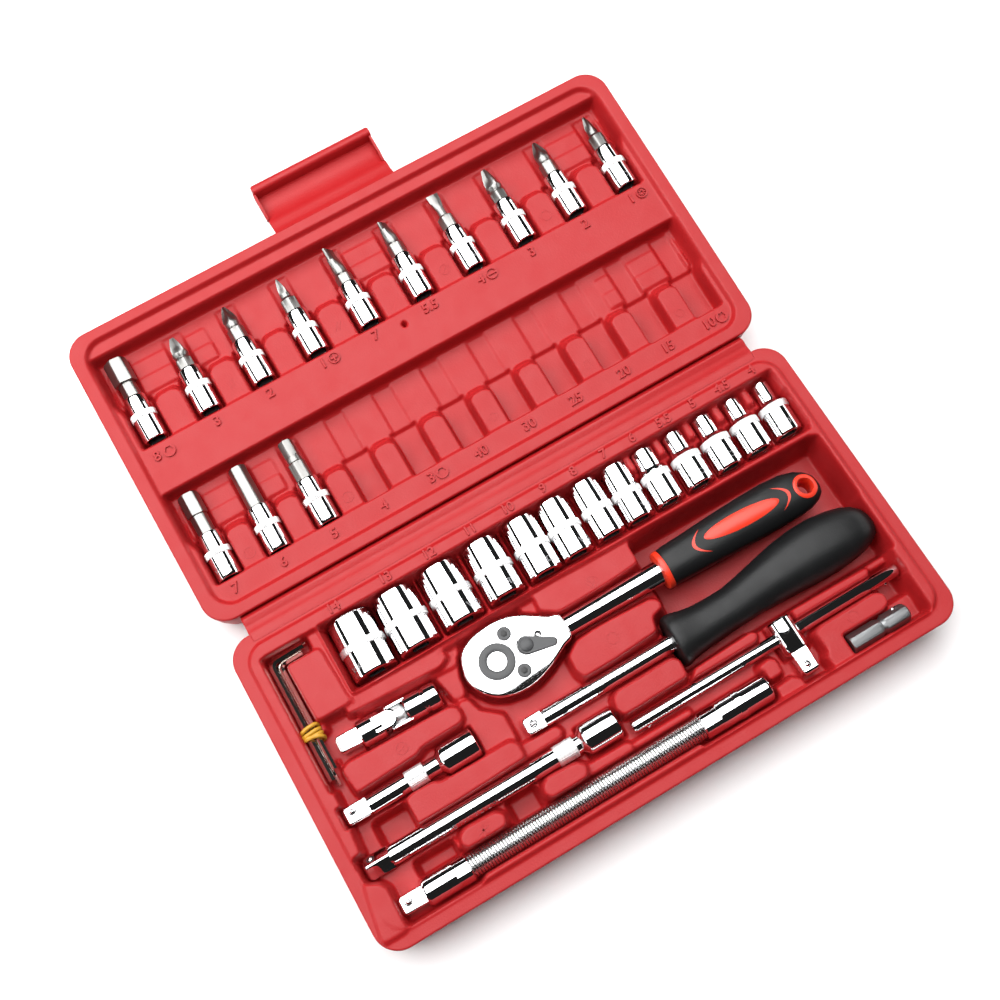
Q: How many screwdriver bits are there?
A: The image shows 13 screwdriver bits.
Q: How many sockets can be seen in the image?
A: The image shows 13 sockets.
